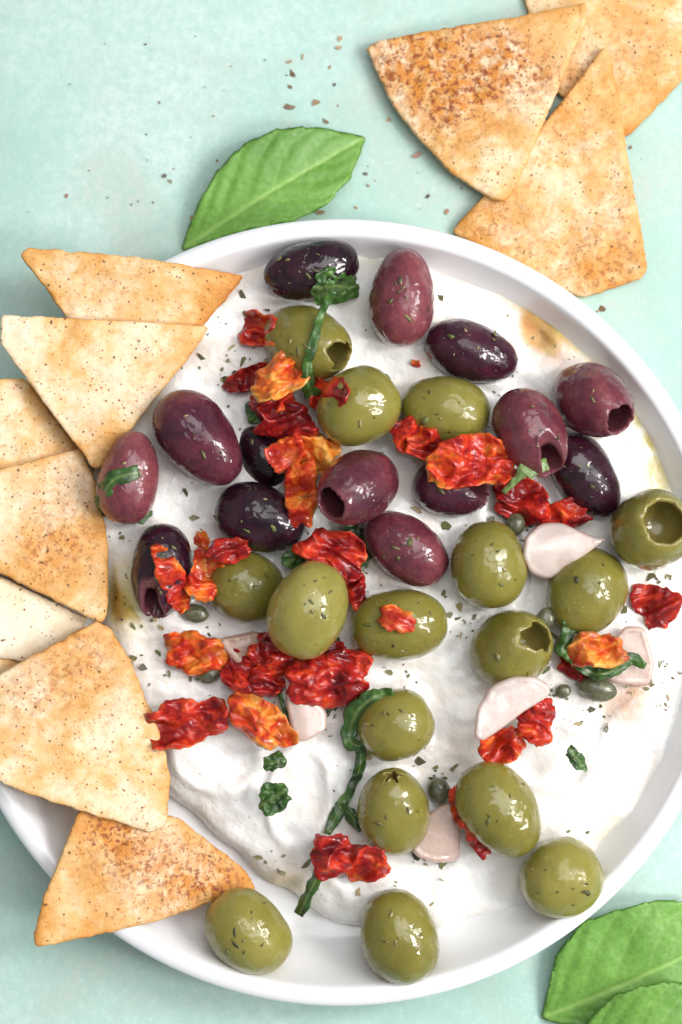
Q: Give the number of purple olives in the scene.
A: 14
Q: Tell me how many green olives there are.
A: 16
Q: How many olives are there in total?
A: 30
